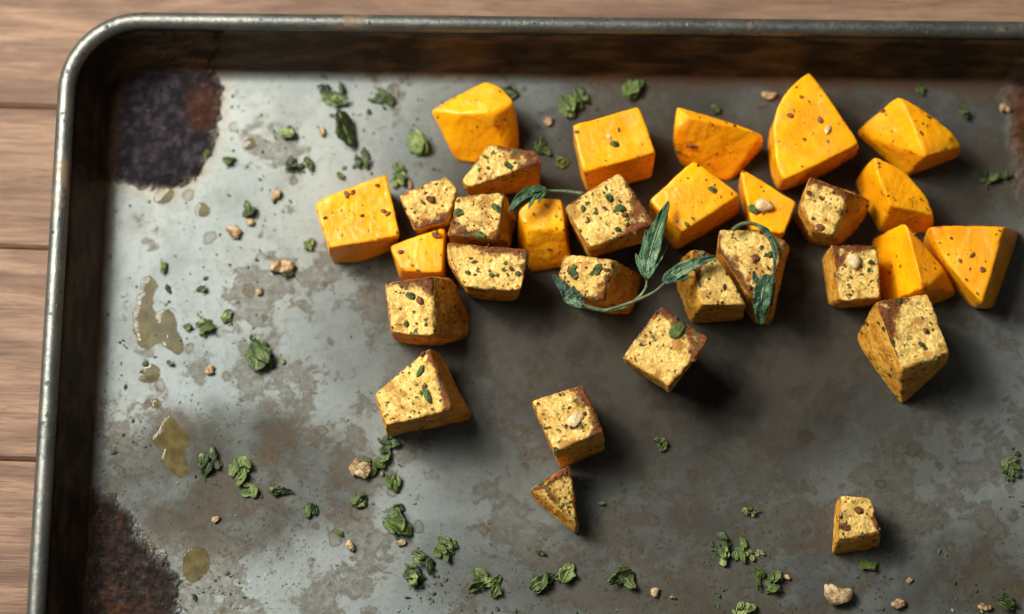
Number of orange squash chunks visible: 13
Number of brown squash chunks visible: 17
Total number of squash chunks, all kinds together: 30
